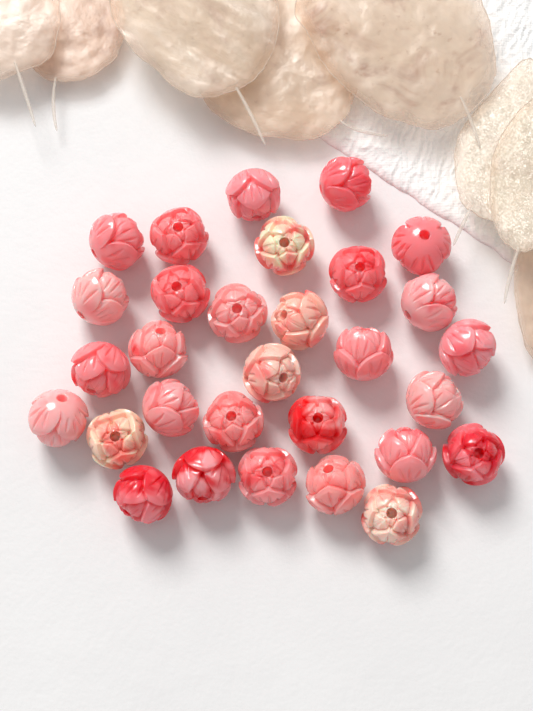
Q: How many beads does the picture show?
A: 30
